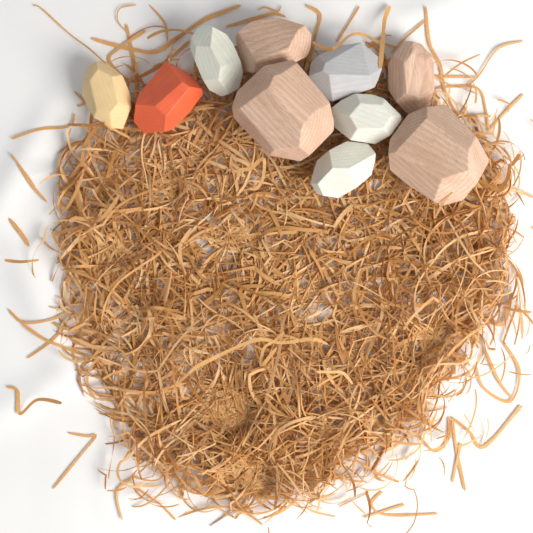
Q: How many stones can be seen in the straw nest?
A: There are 10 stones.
